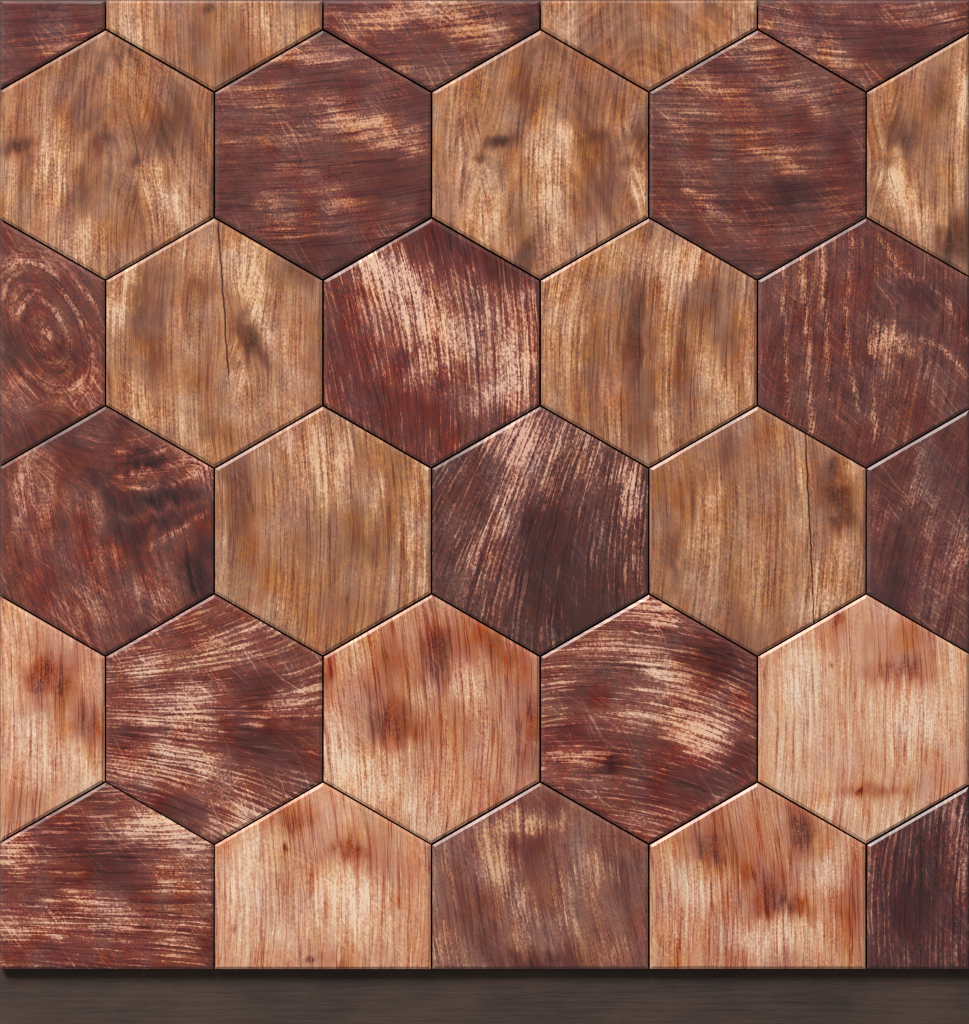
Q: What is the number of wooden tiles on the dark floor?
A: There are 30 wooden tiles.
